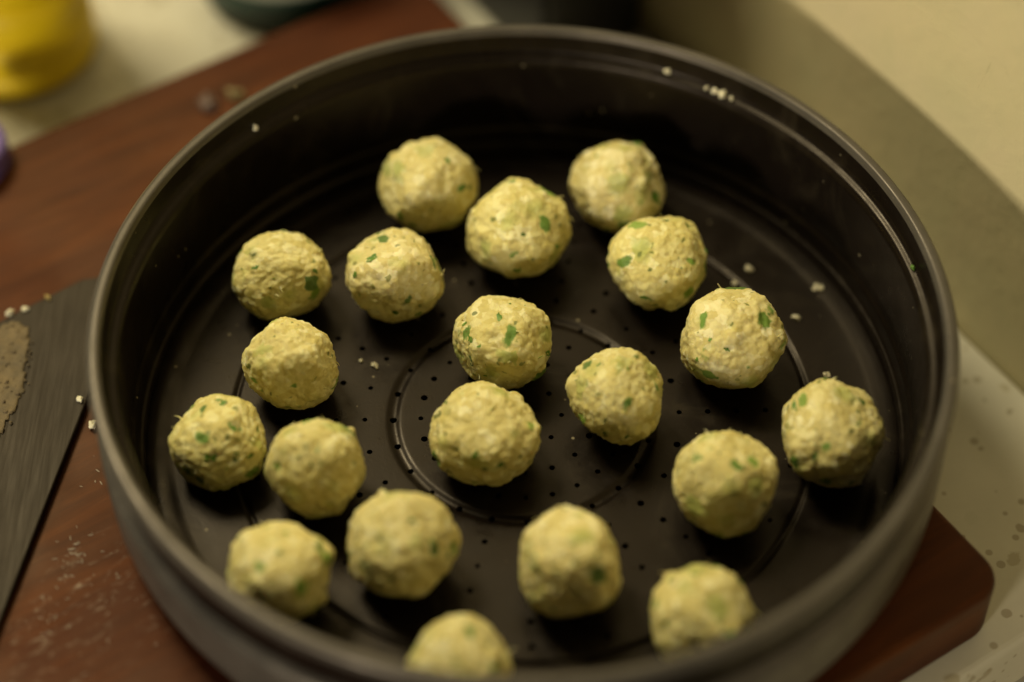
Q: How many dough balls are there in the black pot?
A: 20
